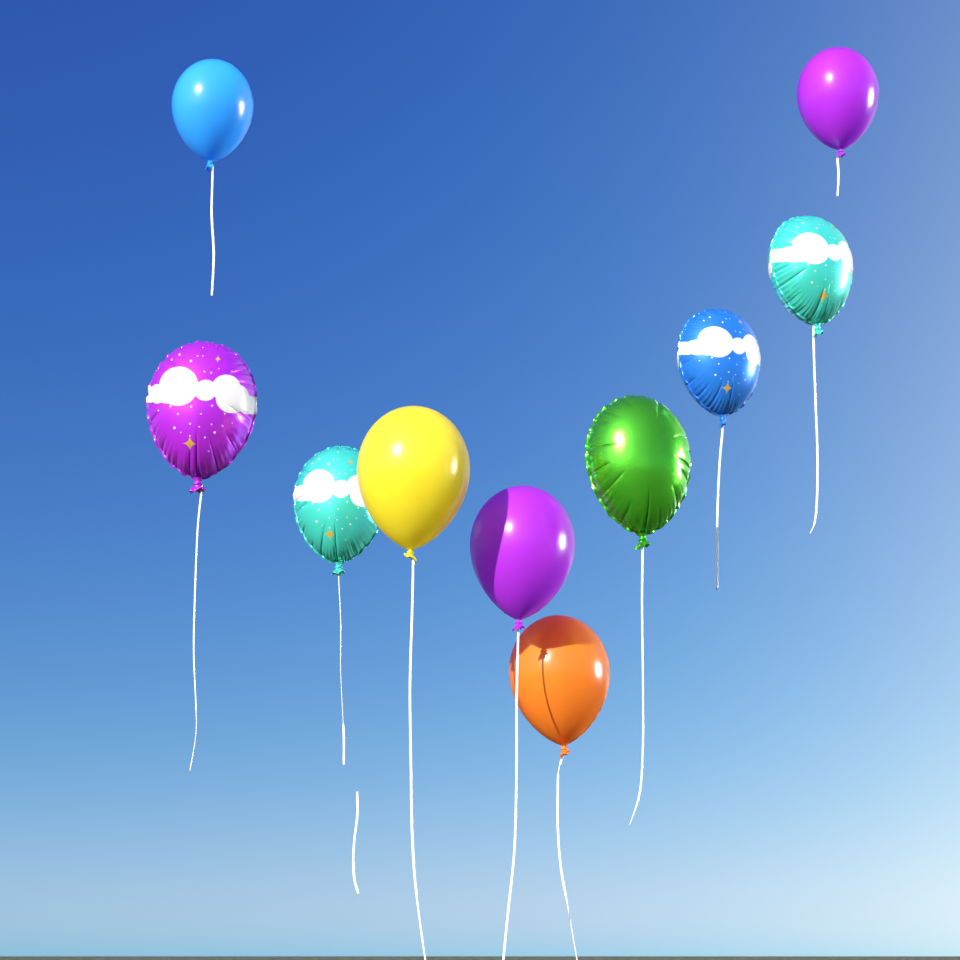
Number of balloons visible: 10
